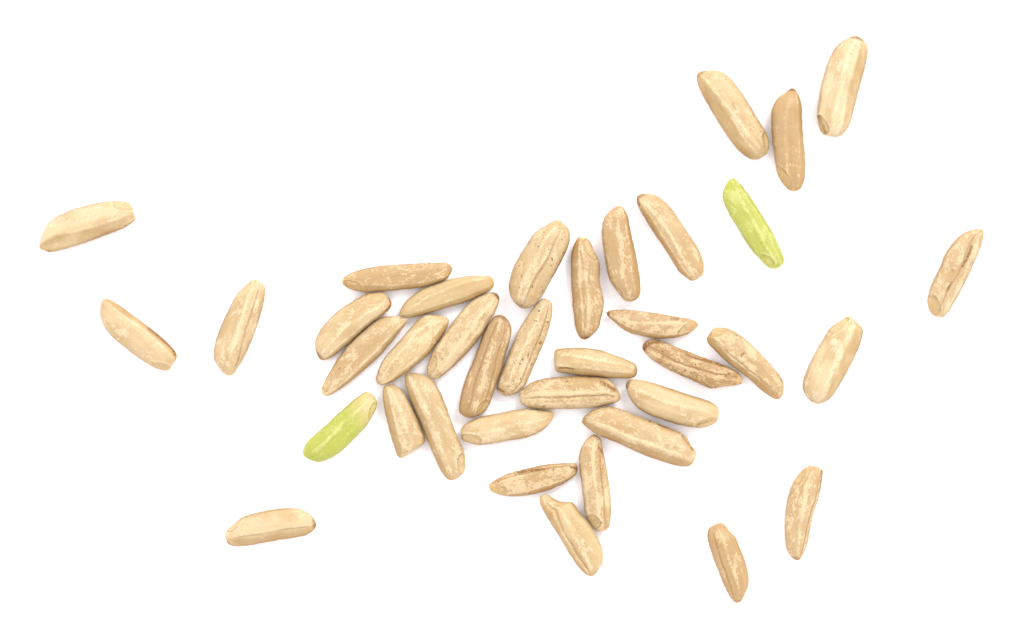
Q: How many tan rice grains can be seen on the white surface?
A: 36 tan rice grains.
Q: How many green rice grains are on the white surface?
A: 2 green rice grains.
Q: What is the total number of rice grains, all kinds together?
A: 38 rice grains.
